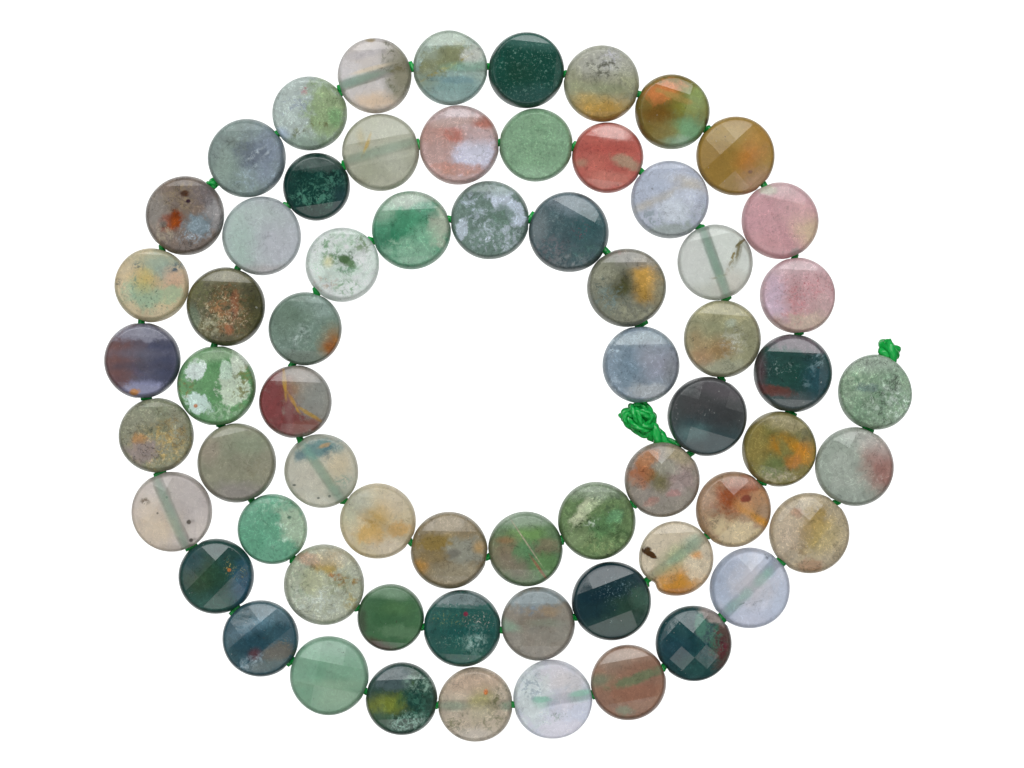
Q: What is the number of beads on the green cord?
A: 64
